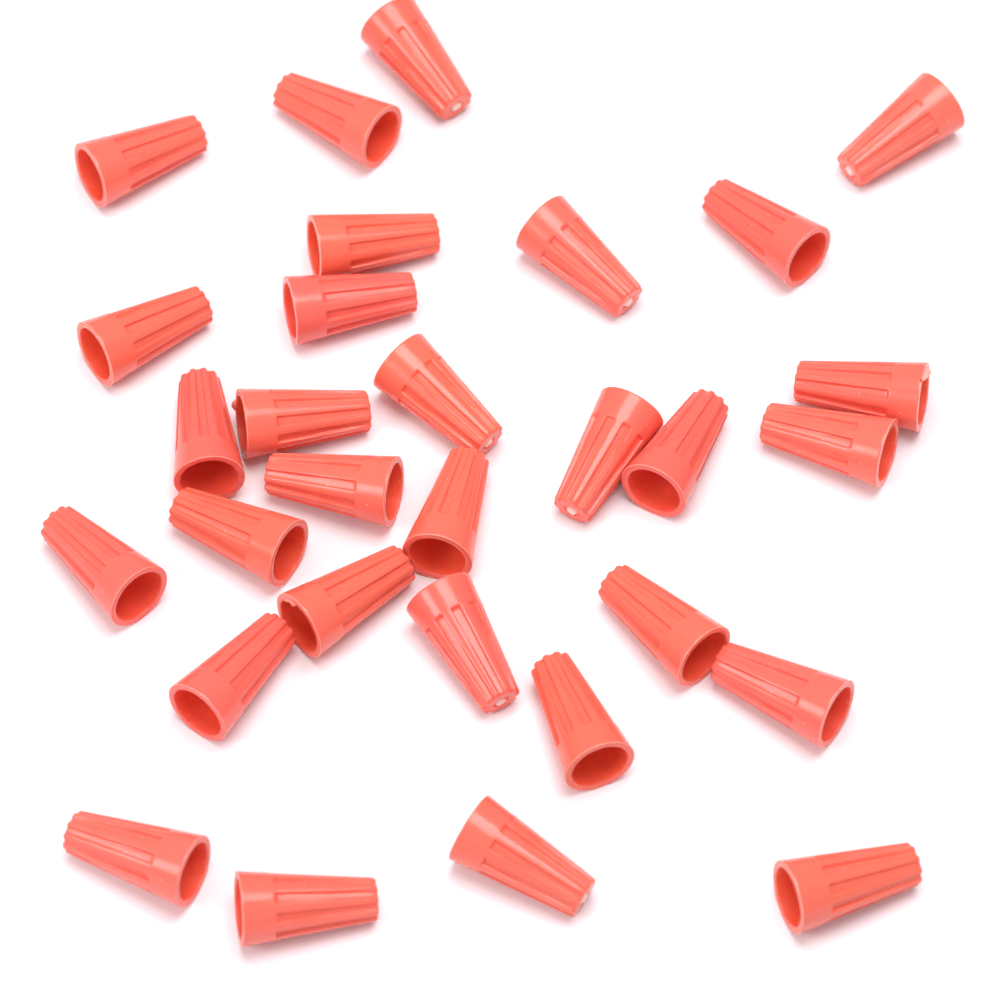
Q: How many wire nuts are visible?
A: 30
